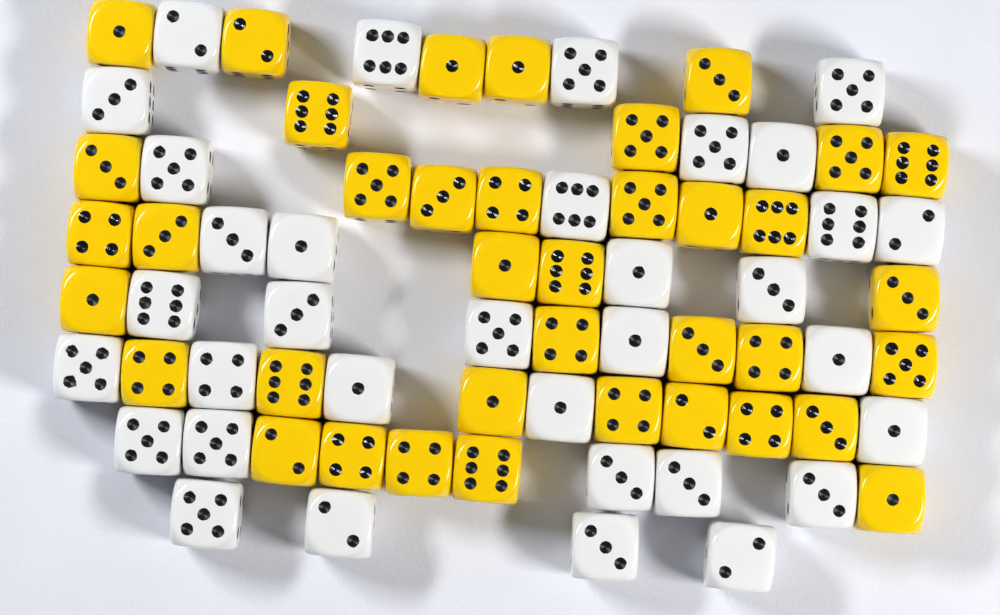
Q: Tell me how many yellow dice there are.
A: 38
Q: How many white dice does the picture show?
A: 34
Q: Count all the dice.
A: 72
